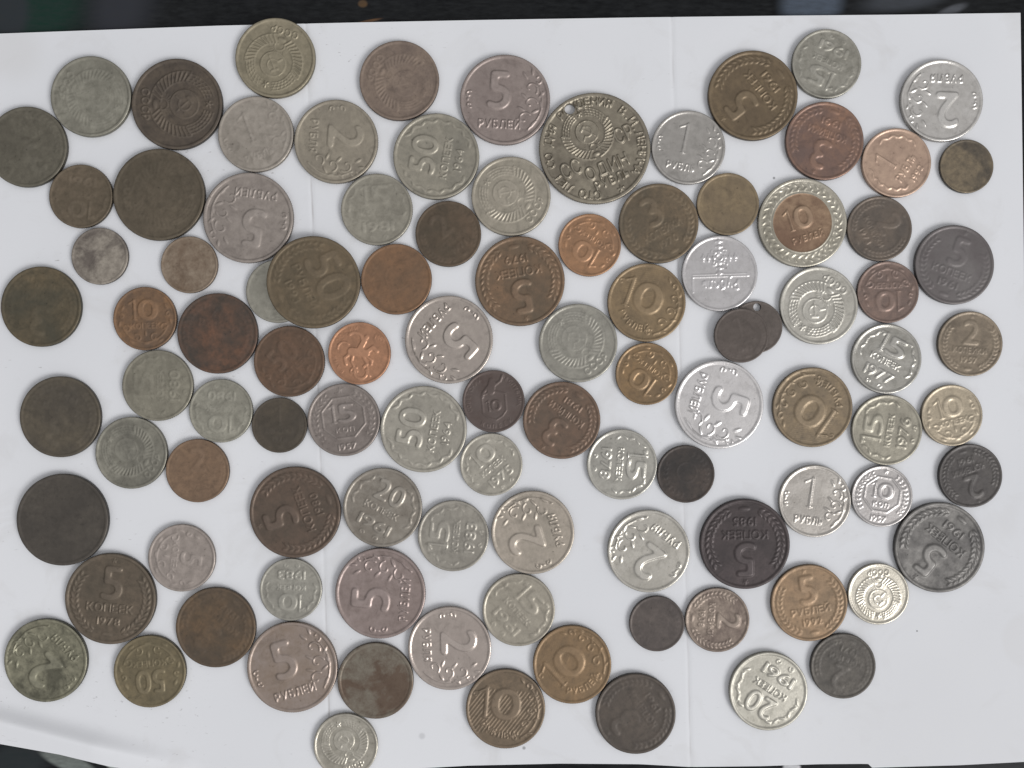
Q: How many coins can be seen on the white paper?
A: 100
